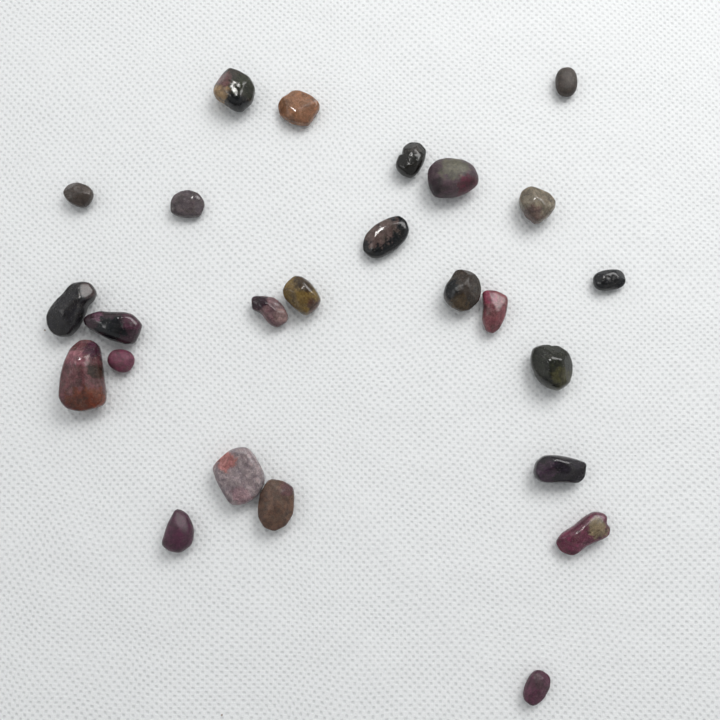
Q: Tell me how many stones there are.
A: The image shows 25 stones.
